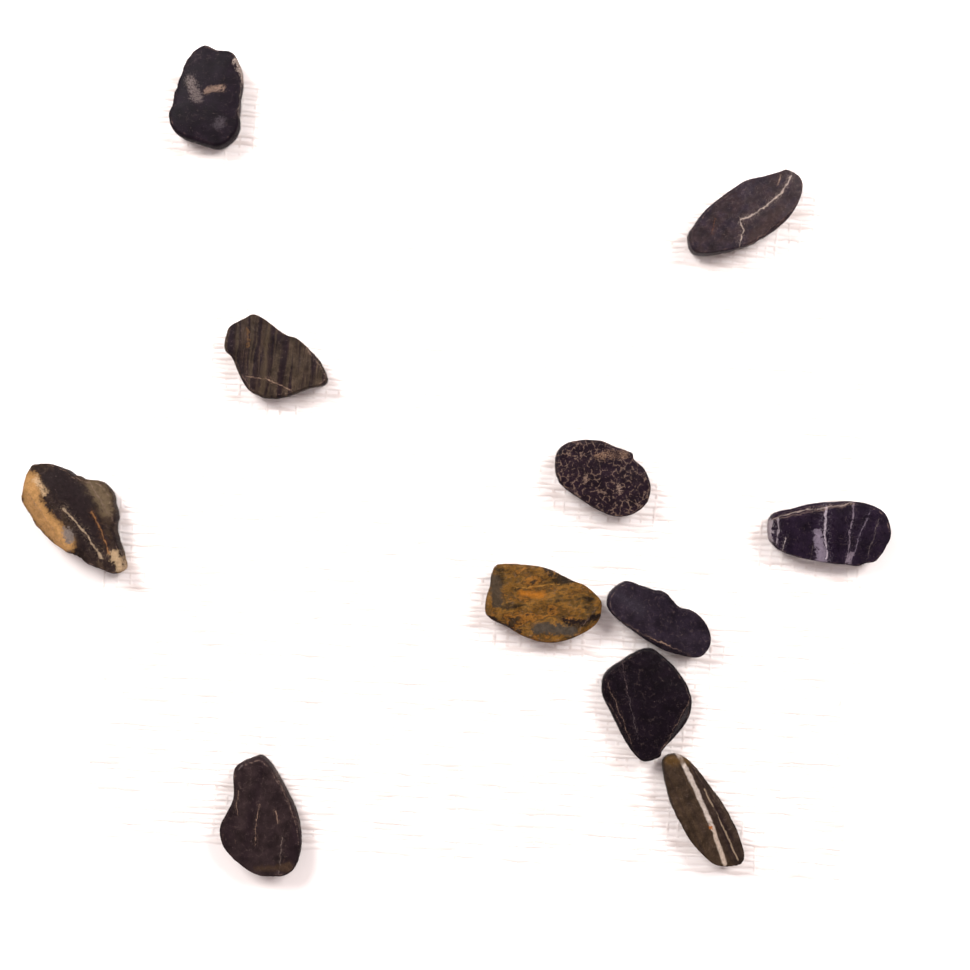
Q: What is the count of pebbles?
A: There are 11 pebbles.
